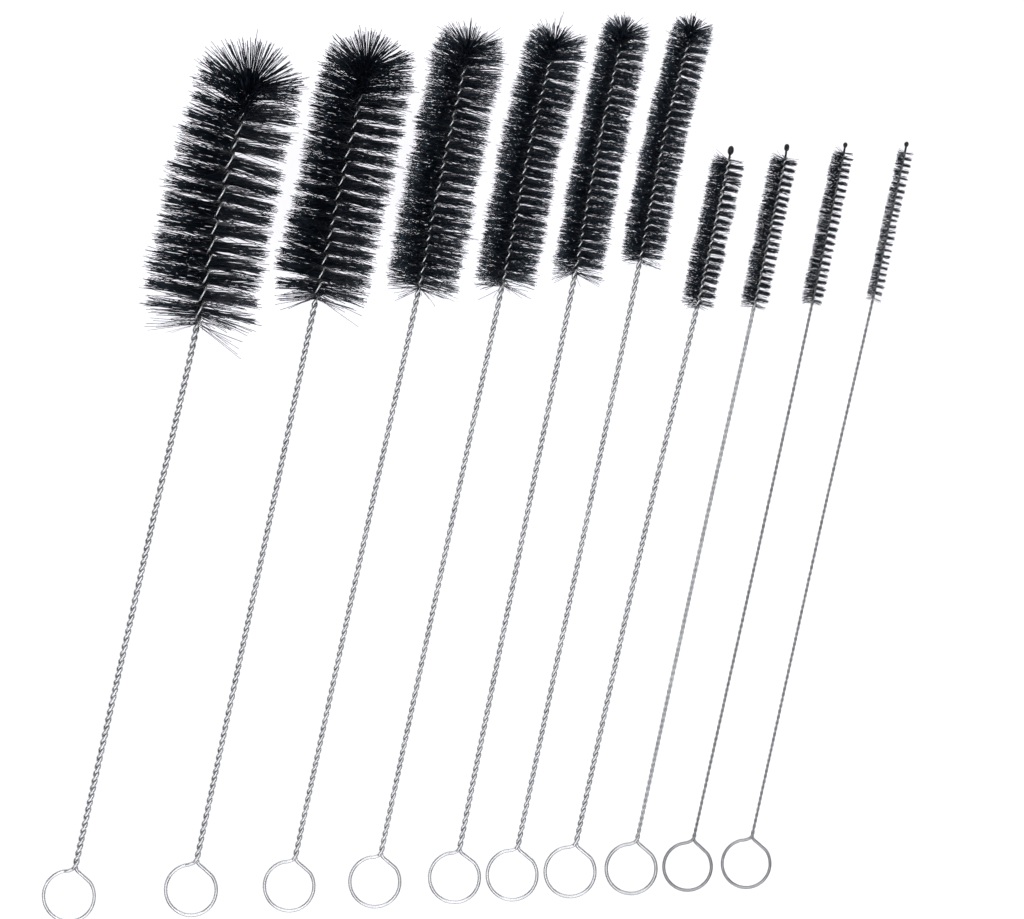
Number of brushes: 10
